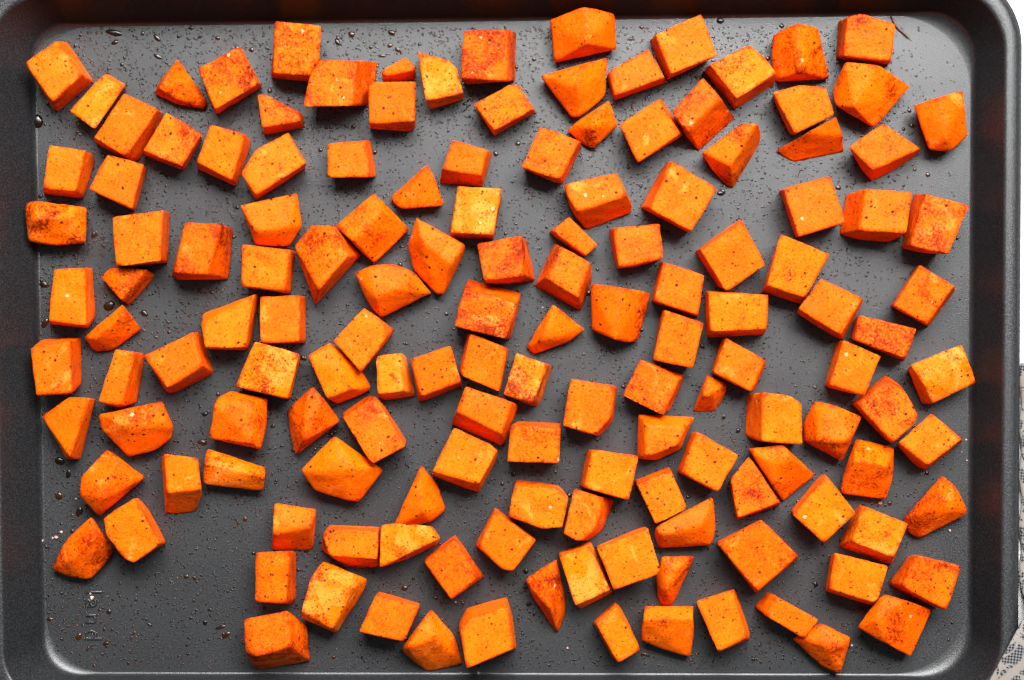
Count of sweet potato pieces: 145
